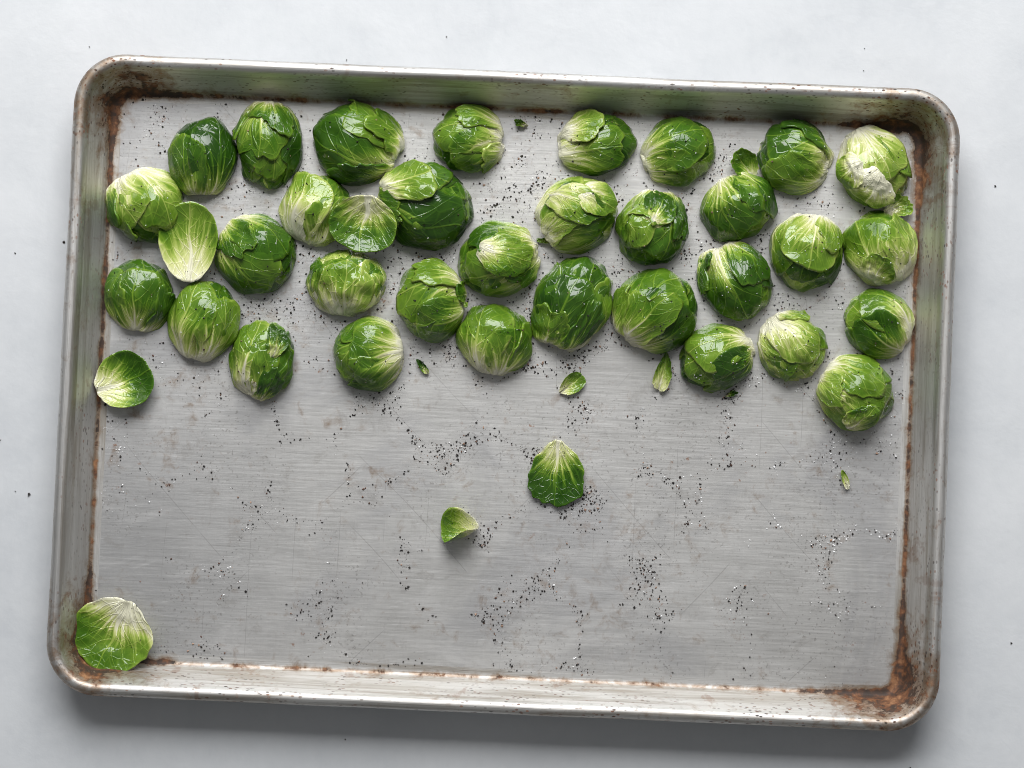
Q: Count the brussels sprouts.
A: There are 32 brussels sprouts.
